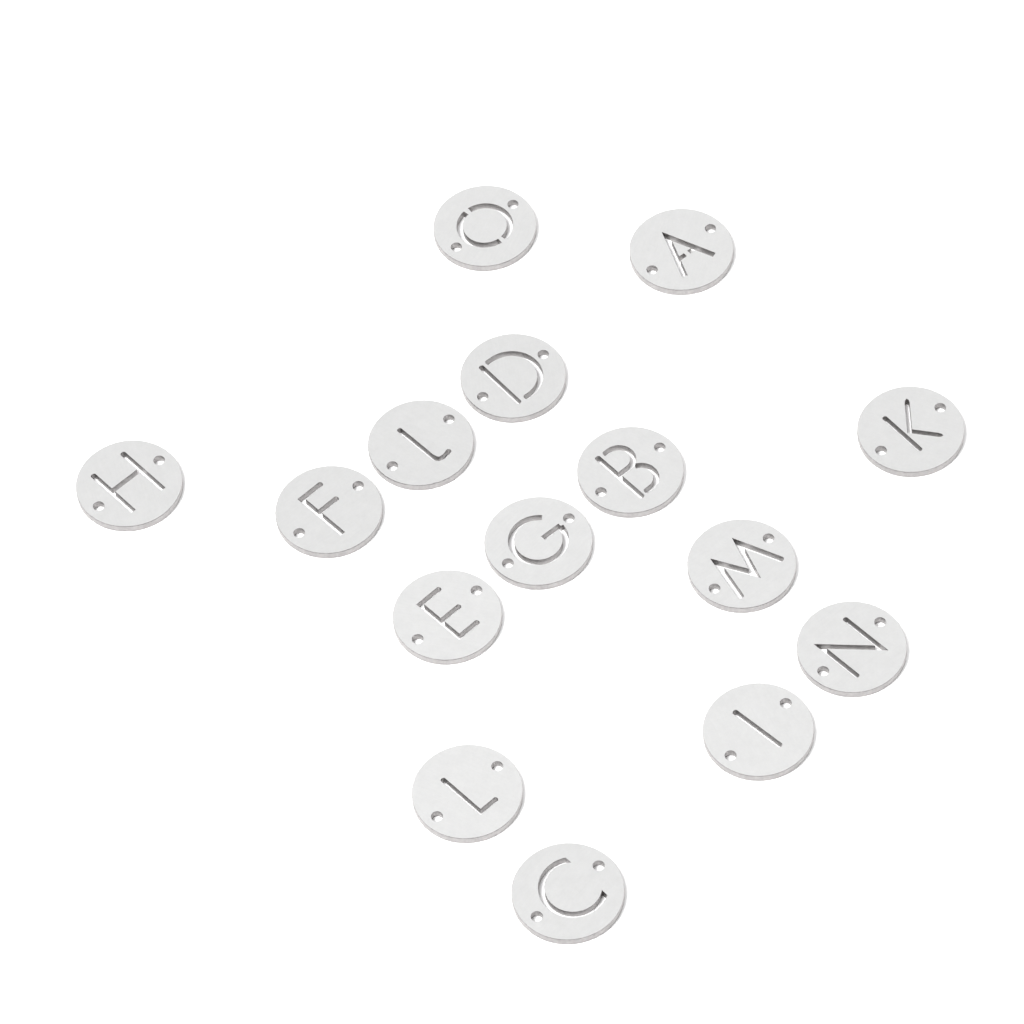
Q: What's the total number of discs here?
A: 15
